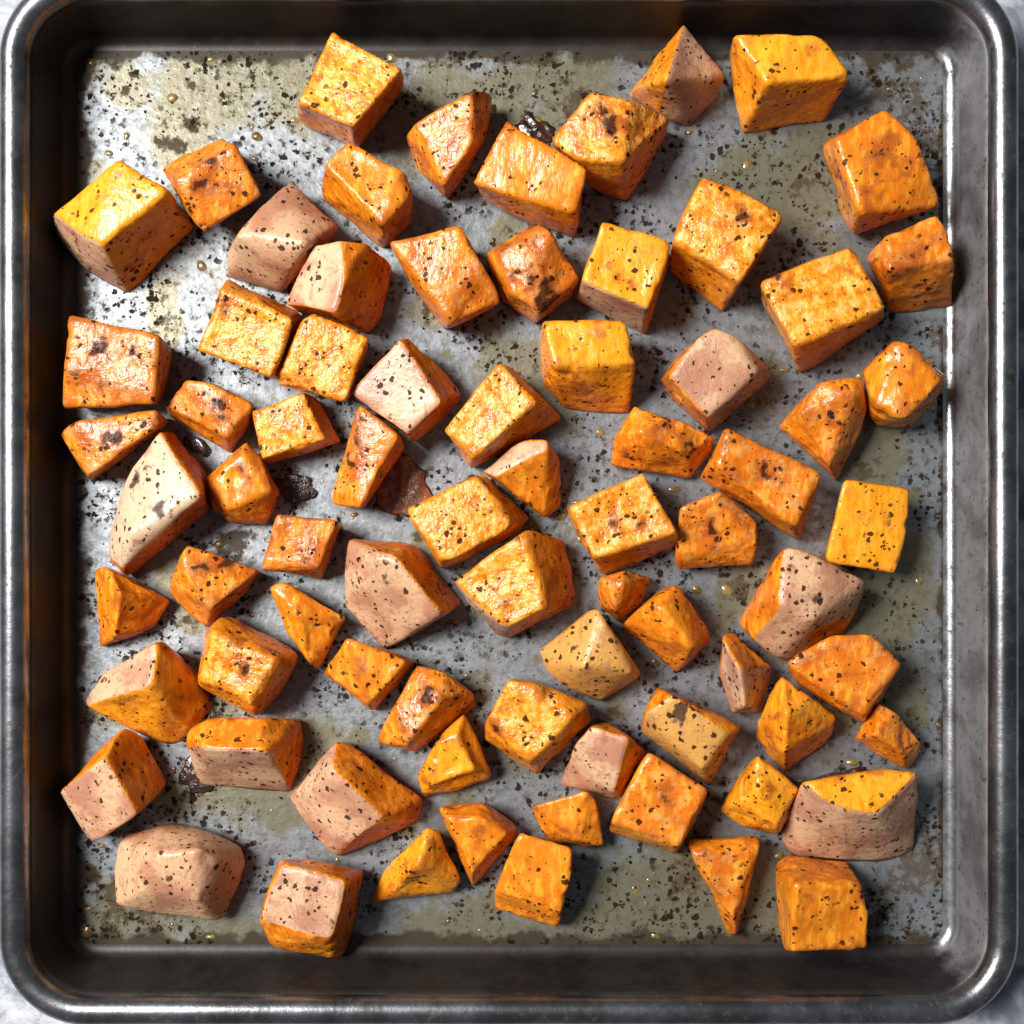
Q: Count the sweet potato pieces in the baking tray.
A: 76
